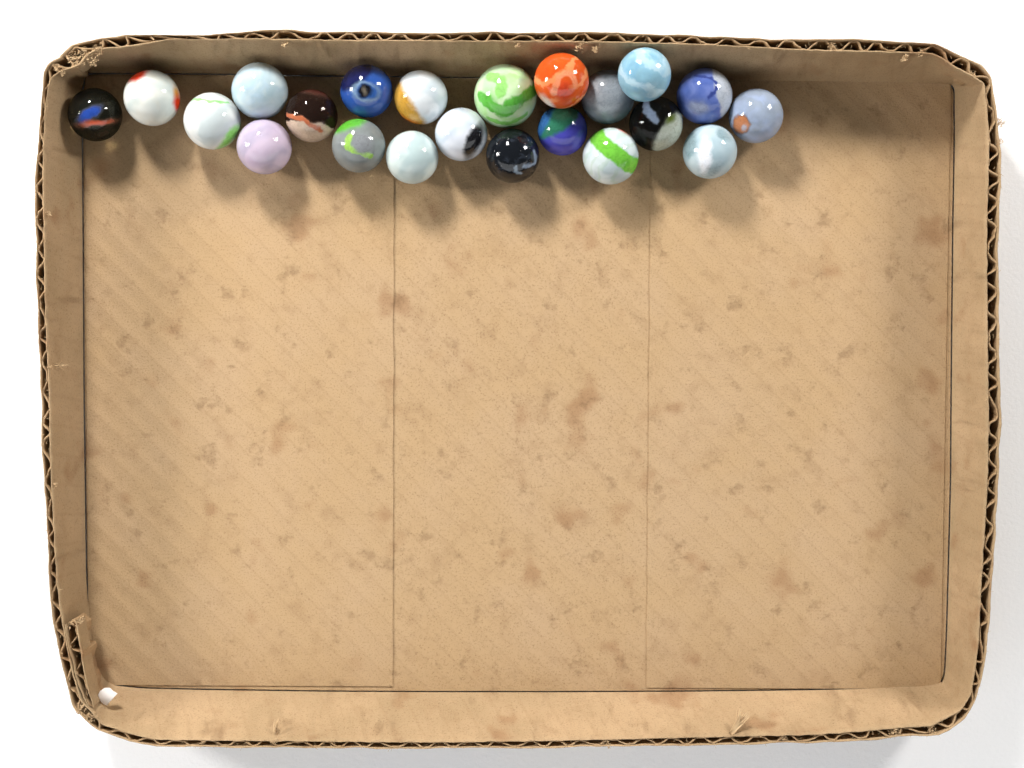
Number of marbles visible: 22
